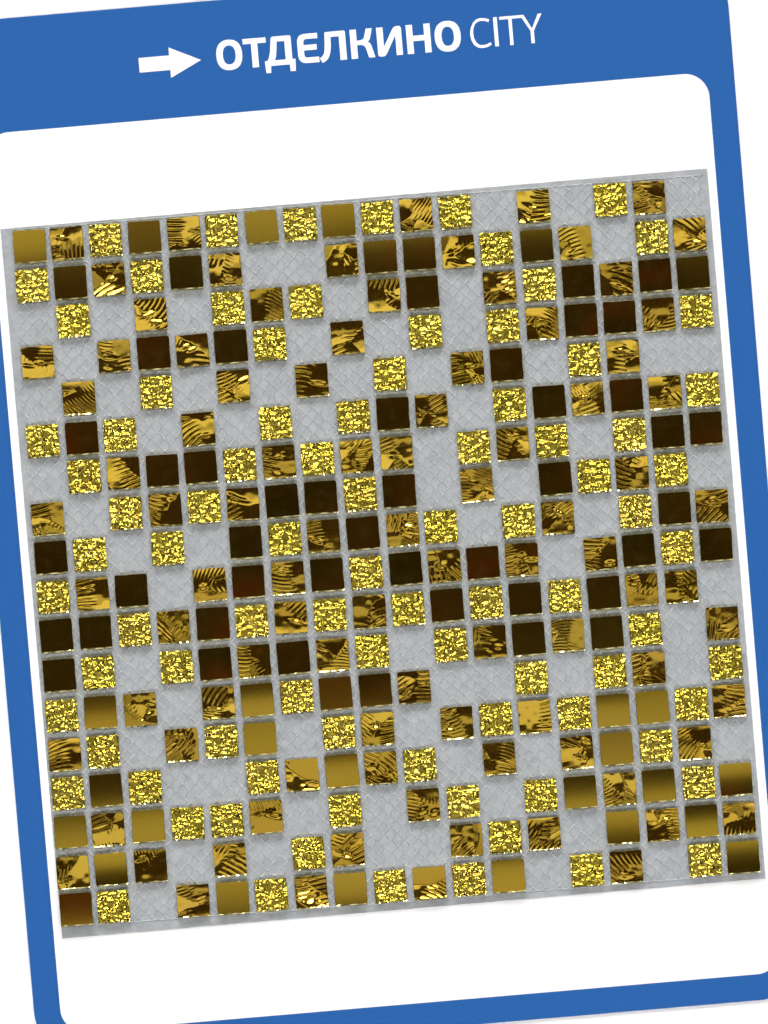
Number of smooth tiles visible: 75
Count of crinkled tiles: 88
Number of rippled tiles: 92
